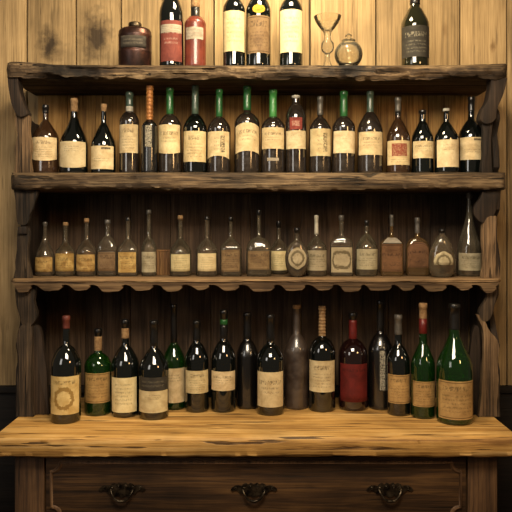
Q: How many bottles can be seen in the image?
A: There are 59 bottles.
